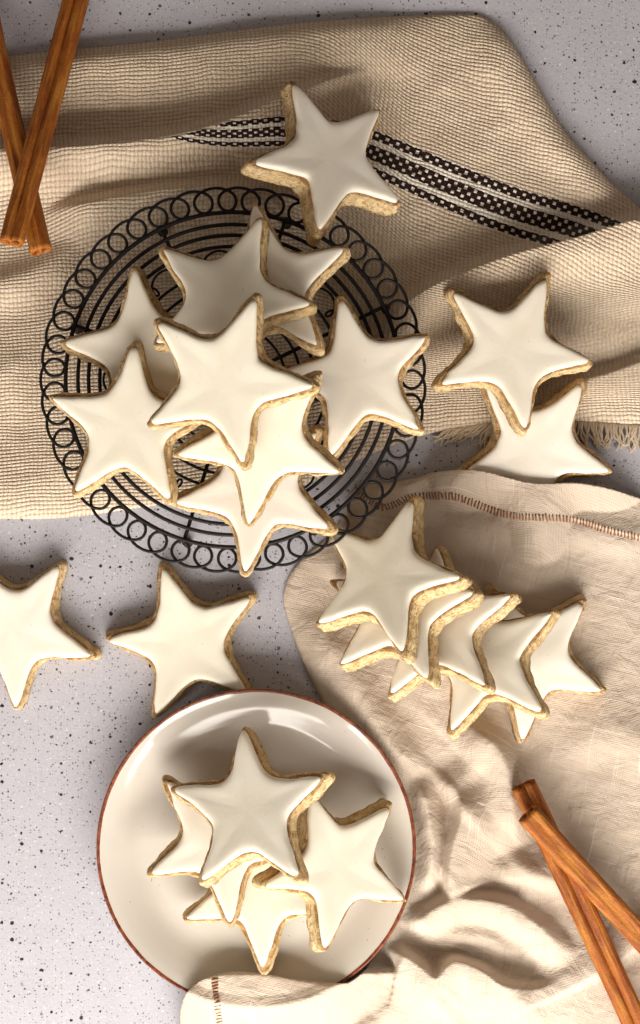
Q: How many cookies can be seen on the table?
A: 22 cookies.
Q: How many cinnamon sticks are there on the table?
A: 4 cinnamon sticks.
